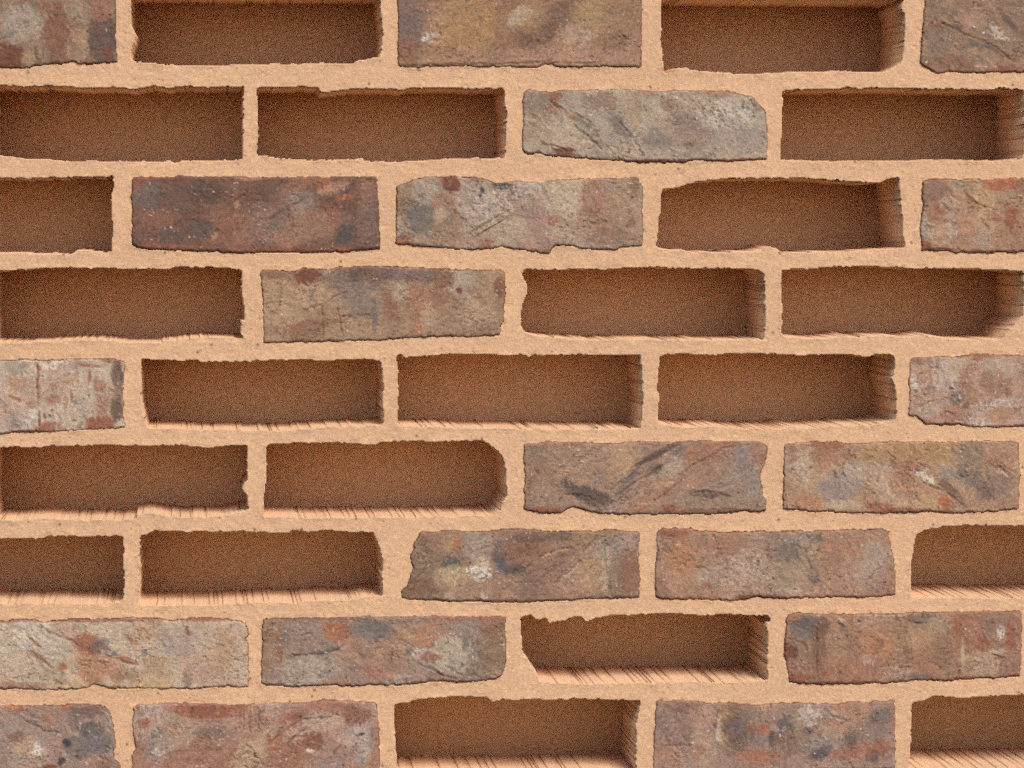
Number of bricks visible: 20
